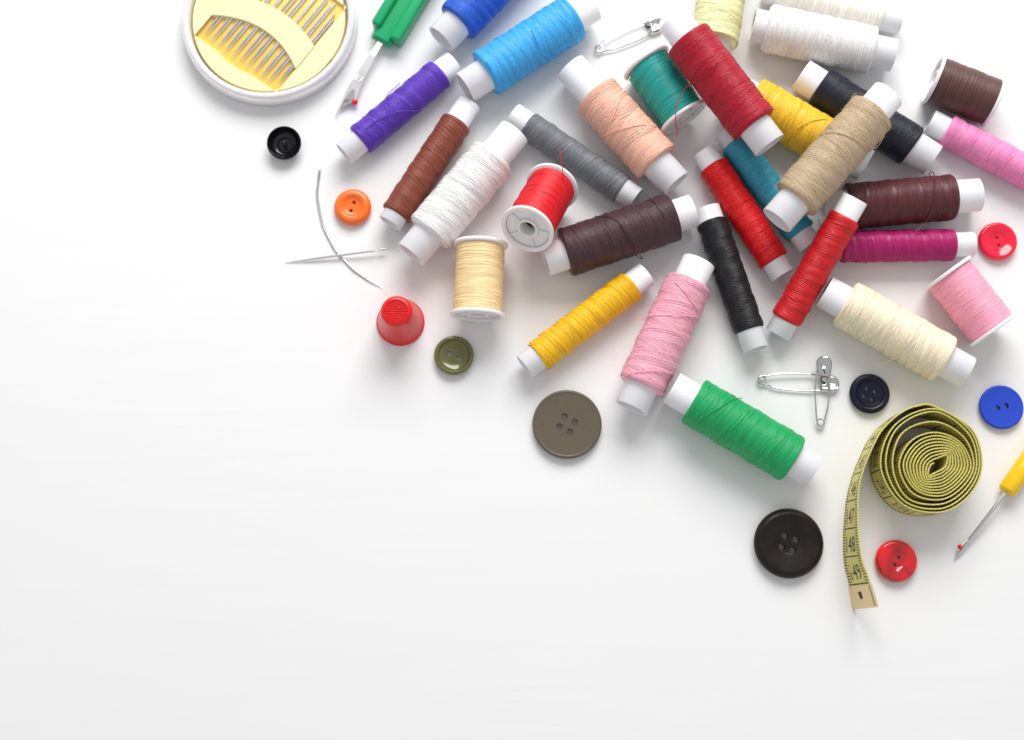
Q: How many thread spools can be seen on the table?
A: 31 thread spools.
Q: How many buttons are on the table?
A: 9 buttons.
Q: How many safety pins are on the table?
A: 3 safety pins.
